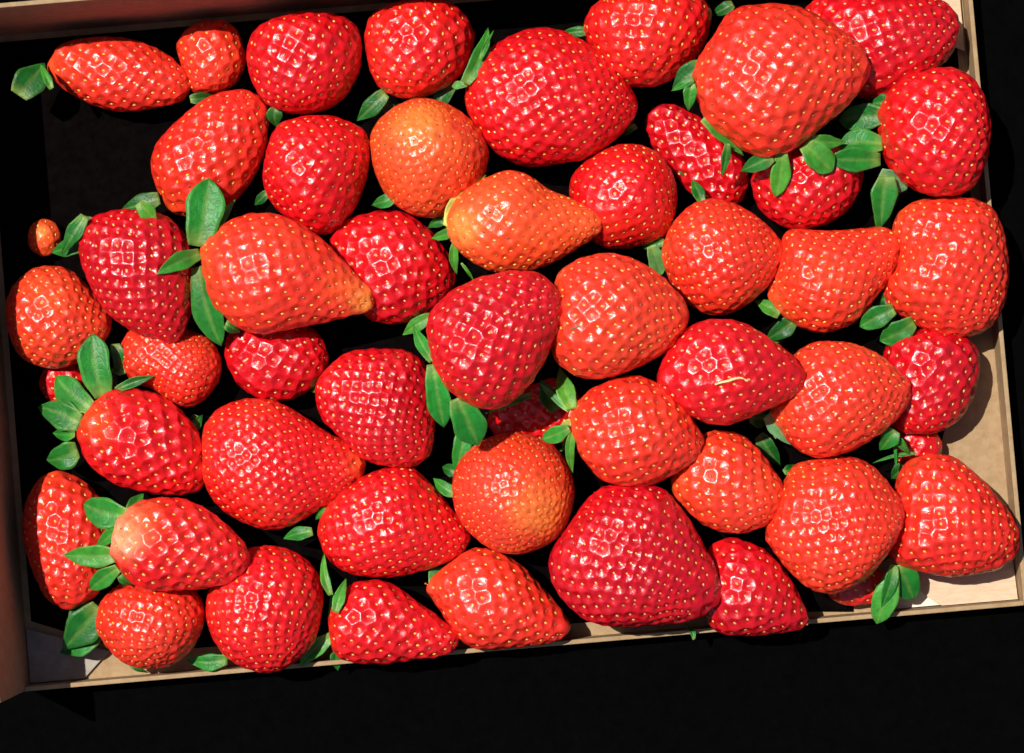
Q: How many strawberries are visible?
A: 52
